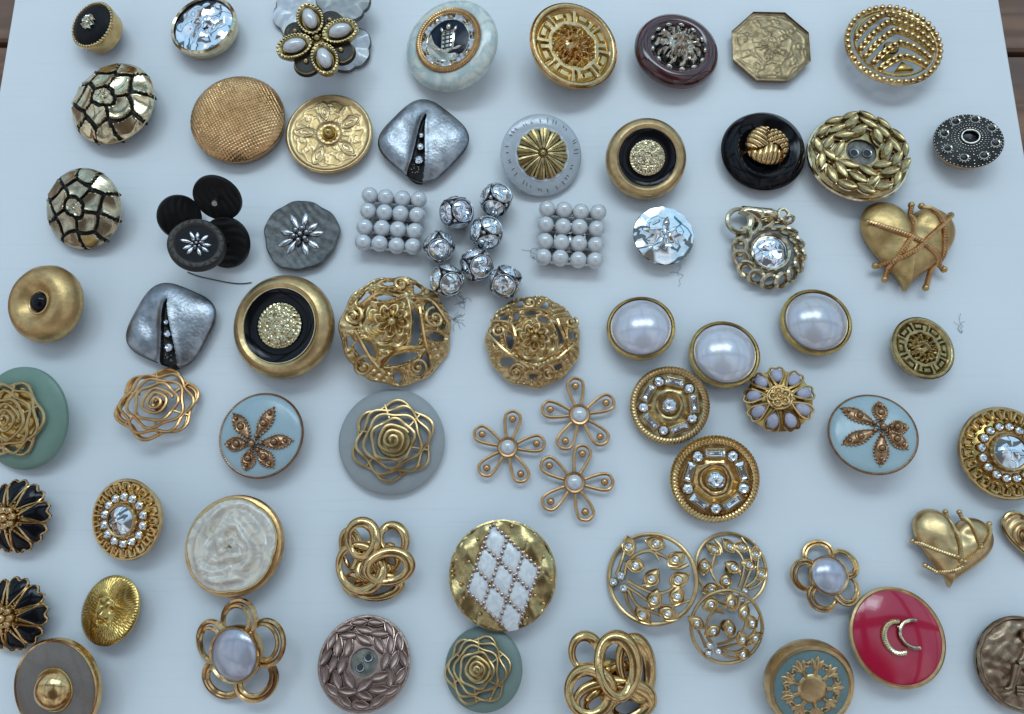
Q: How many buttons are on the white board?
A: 80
